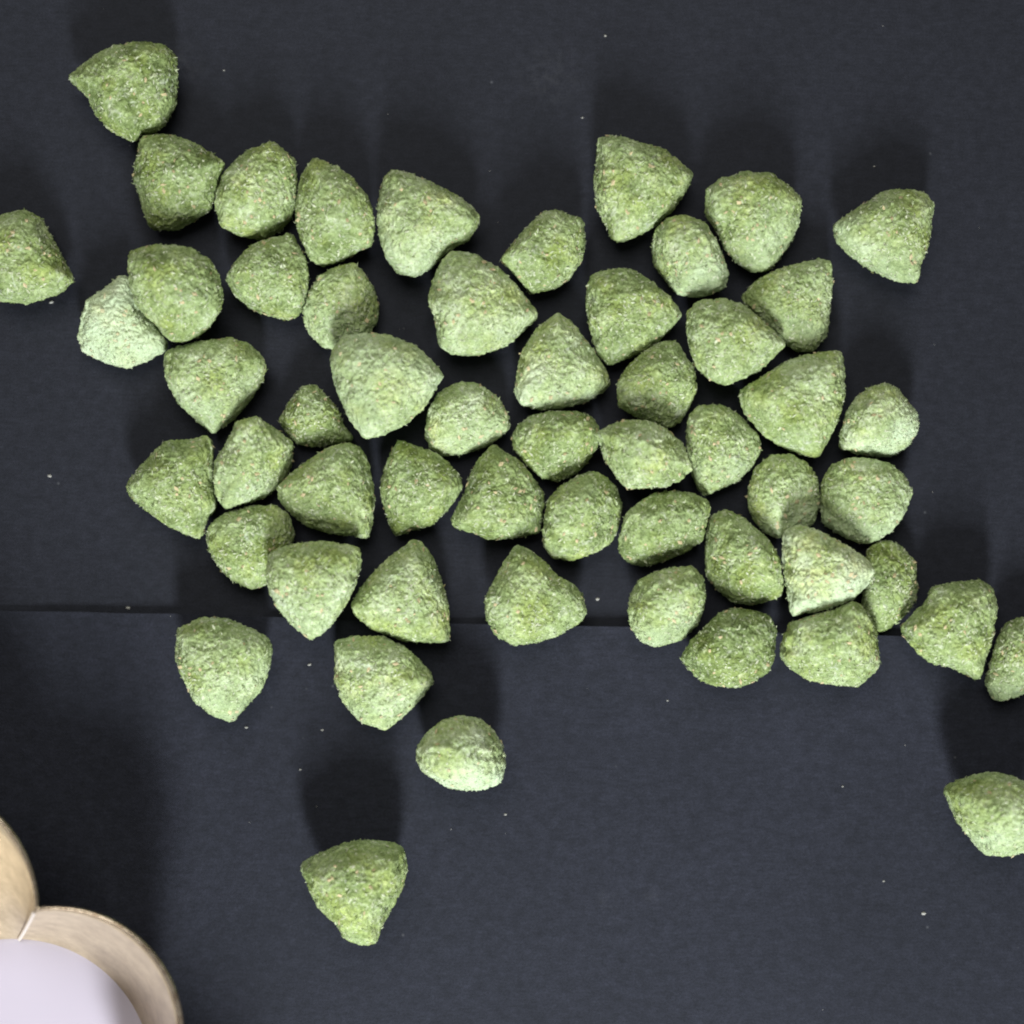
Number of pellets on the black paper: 56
